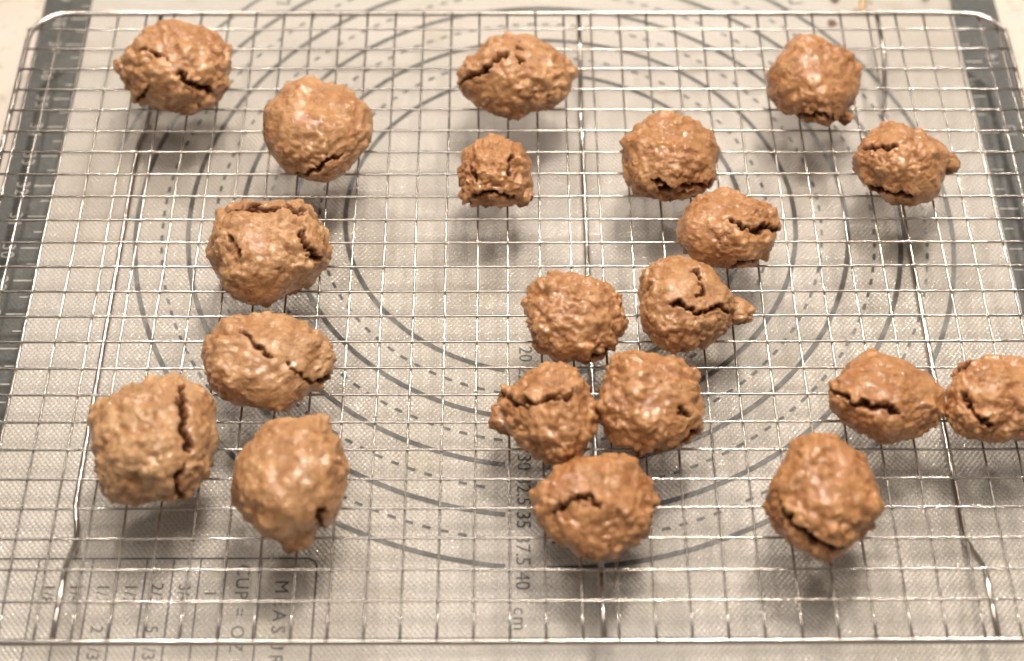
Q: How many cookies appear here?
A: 20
